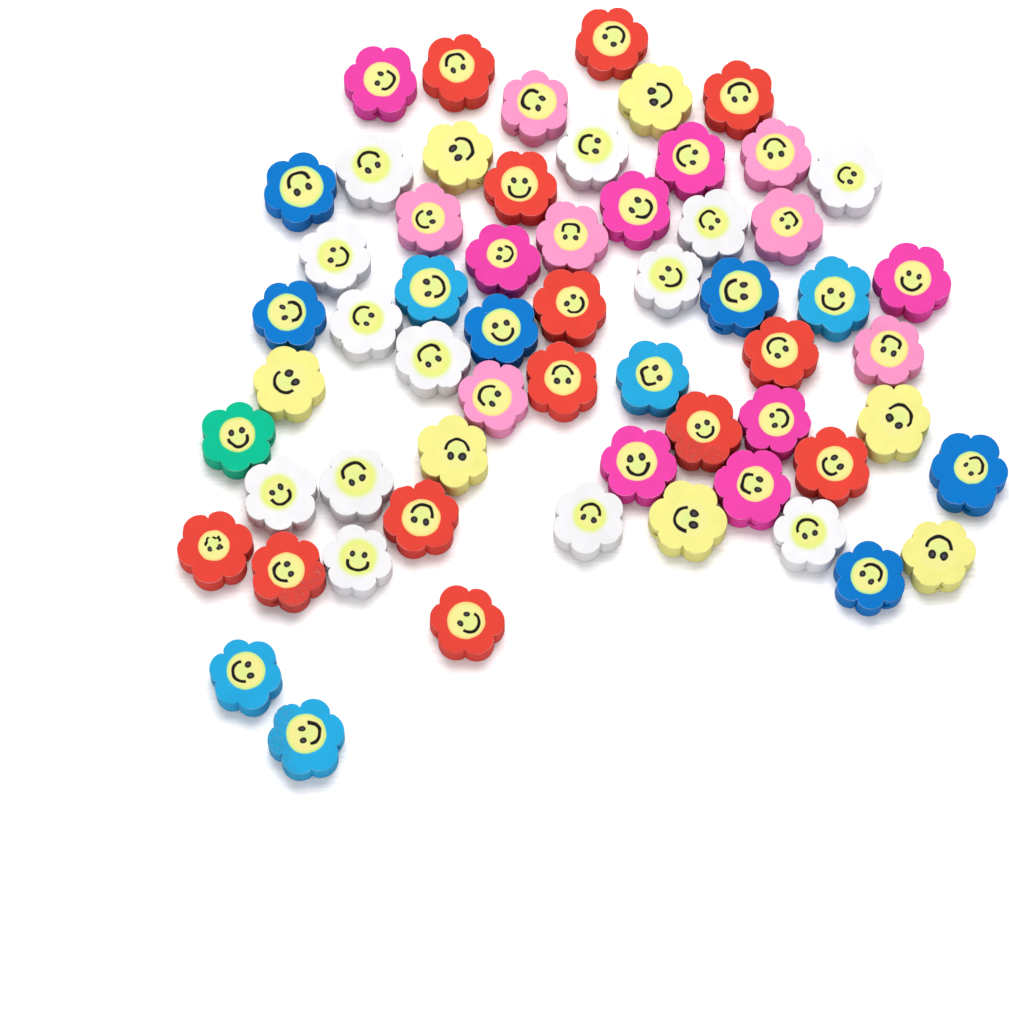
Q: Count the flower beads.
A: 60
